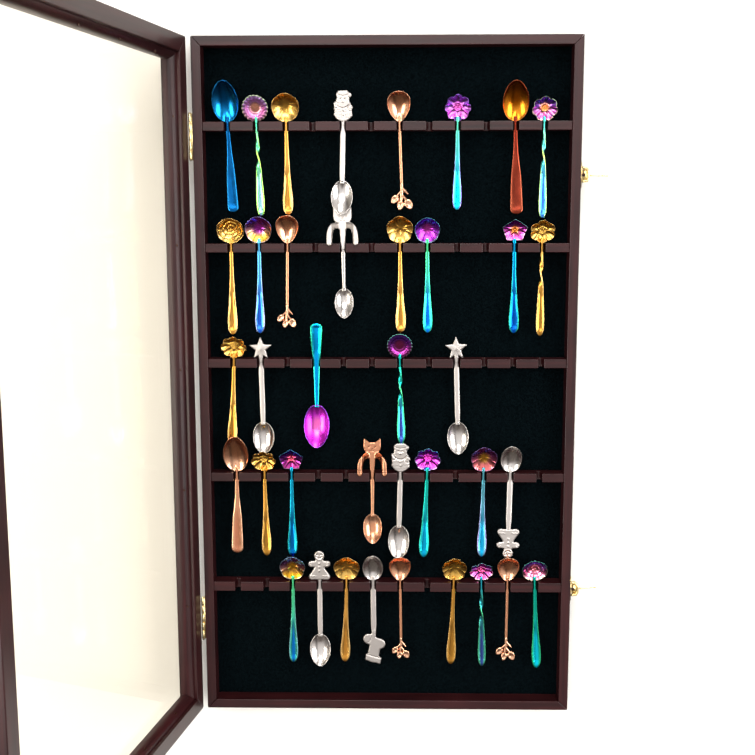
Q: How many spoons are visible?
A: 38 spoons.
